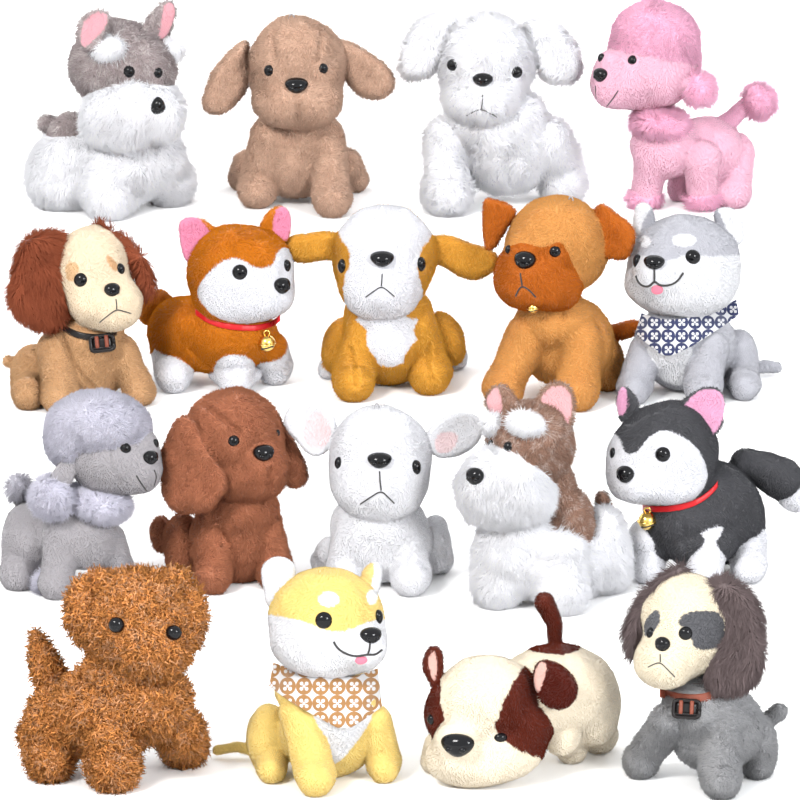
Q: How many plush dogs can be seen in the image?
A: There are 18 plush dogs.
